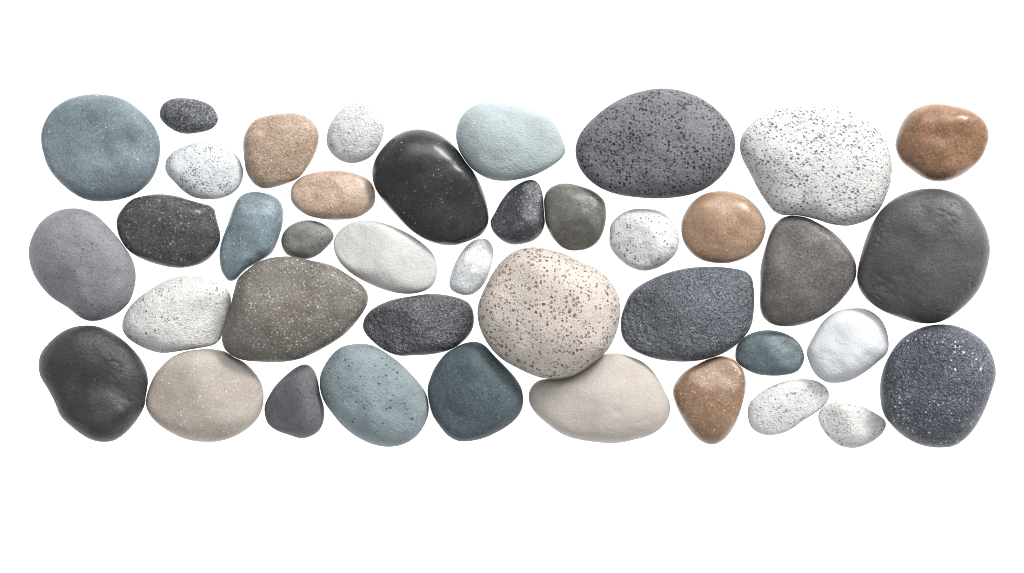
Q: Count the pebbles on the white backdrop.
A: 40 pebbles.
